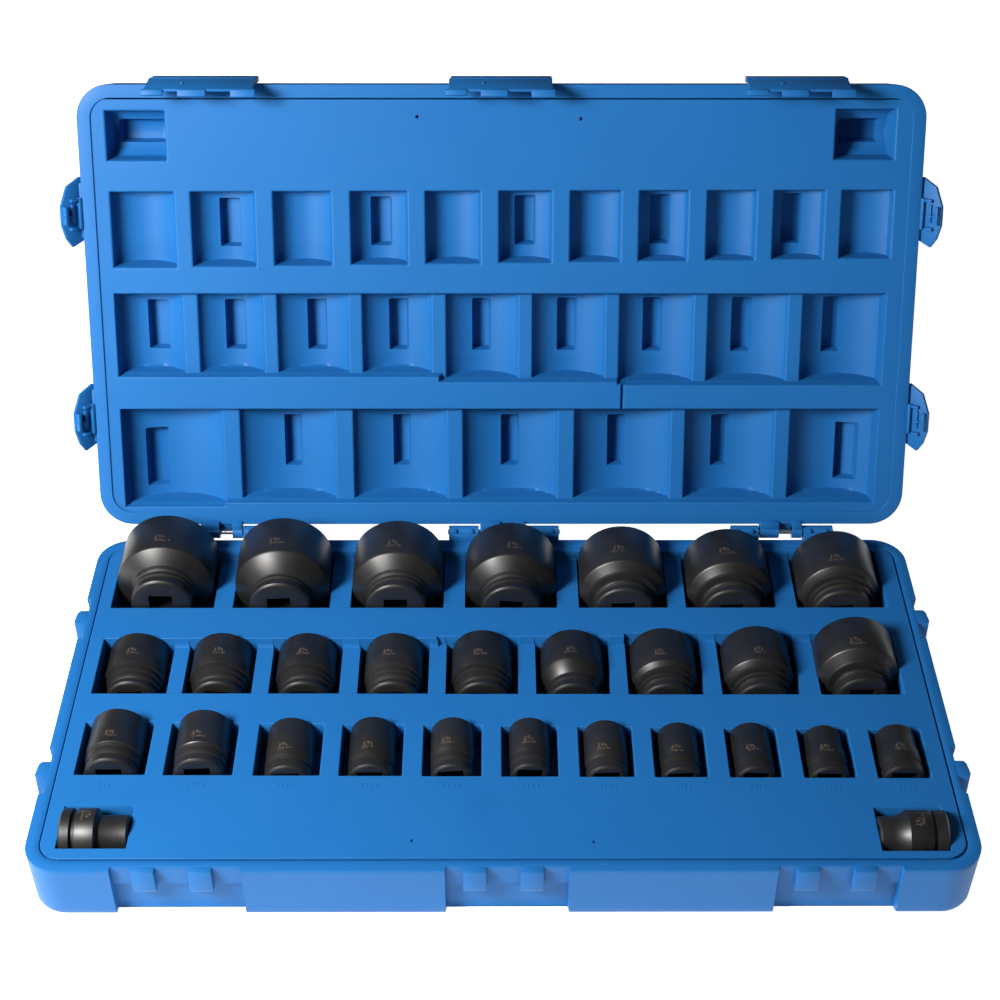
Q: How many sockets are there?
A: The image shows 29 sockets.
